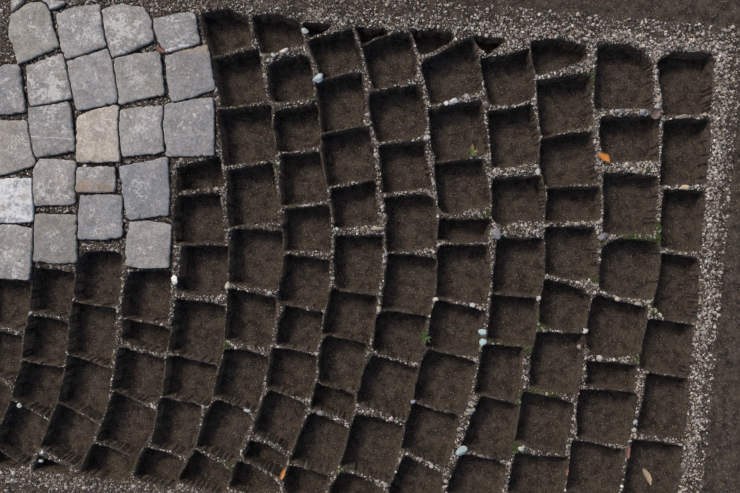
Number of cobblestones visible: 24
